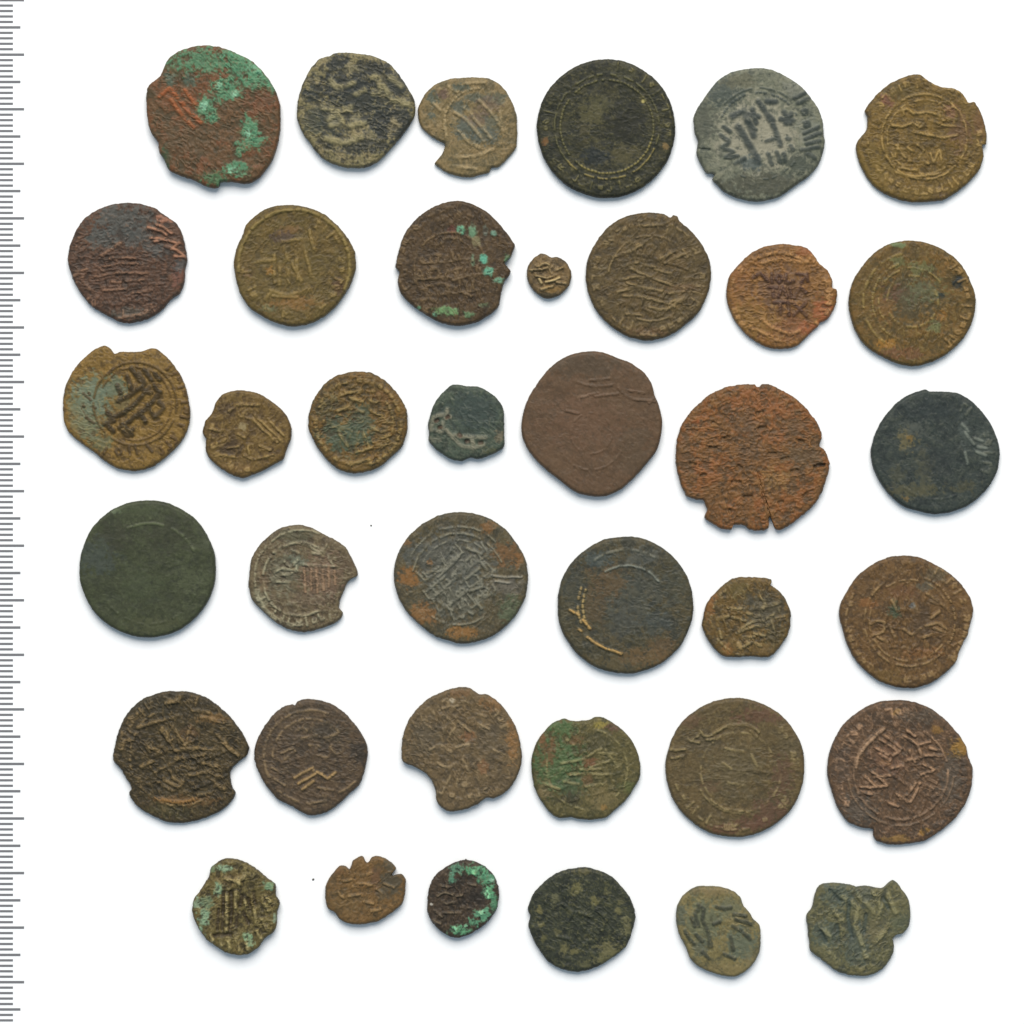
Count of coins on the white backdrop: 38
